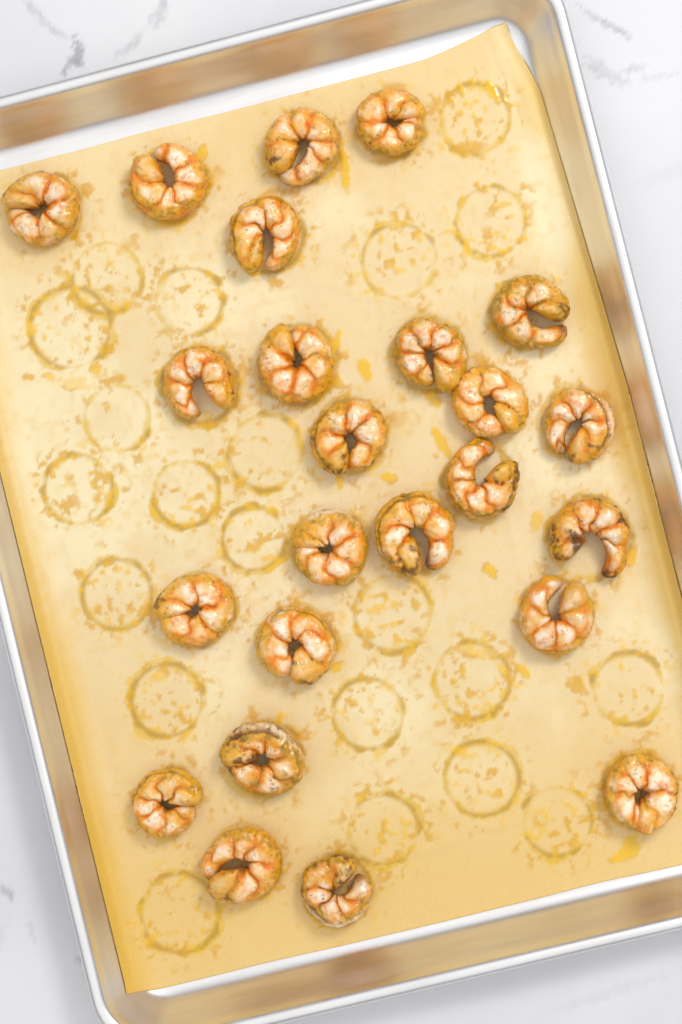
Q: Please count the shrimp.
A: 24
